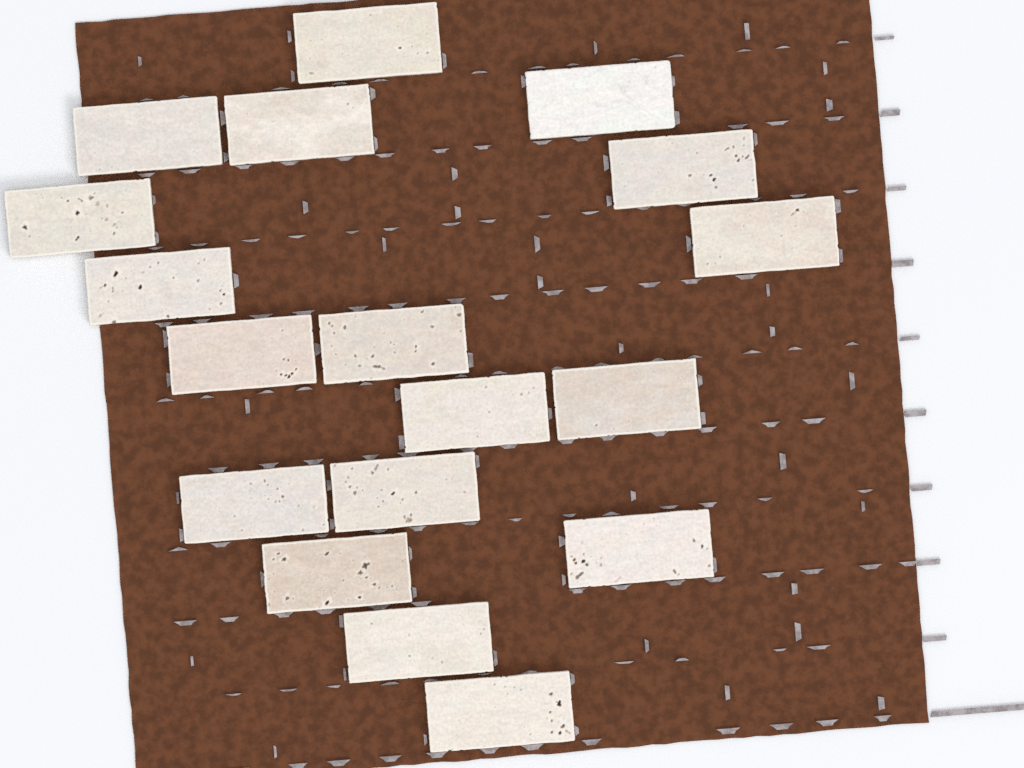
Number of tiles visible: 18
